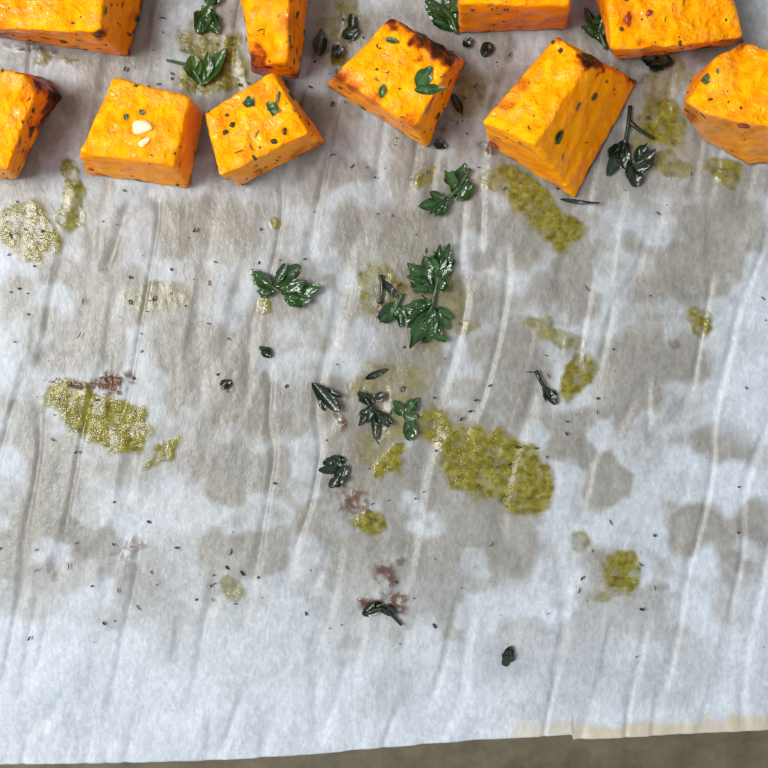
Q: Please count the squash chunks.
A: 10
